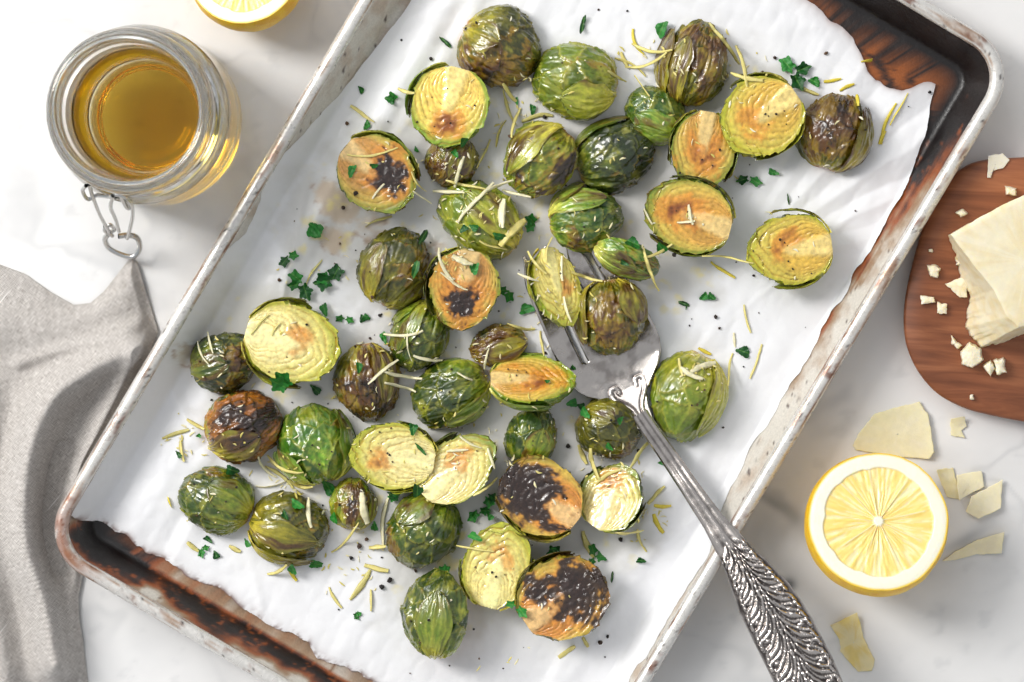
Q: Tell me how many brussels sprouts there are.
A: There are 44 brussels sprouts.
